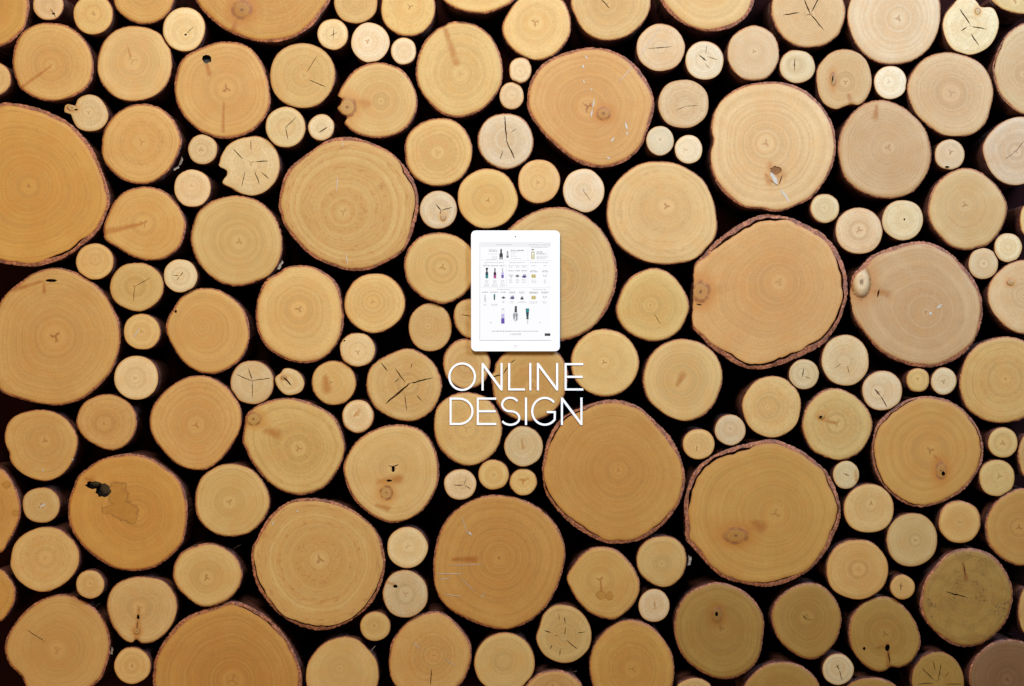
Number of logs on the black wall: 166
